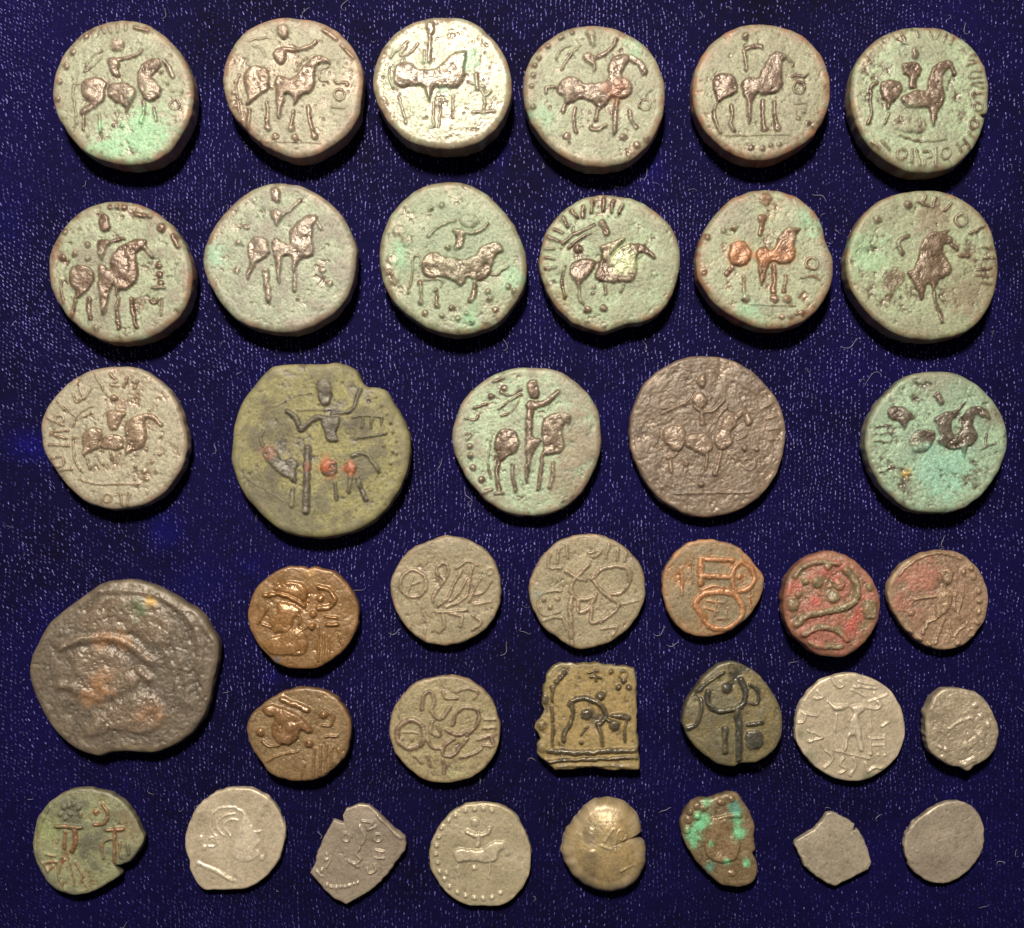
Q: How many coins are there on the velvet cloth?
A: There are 38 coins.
